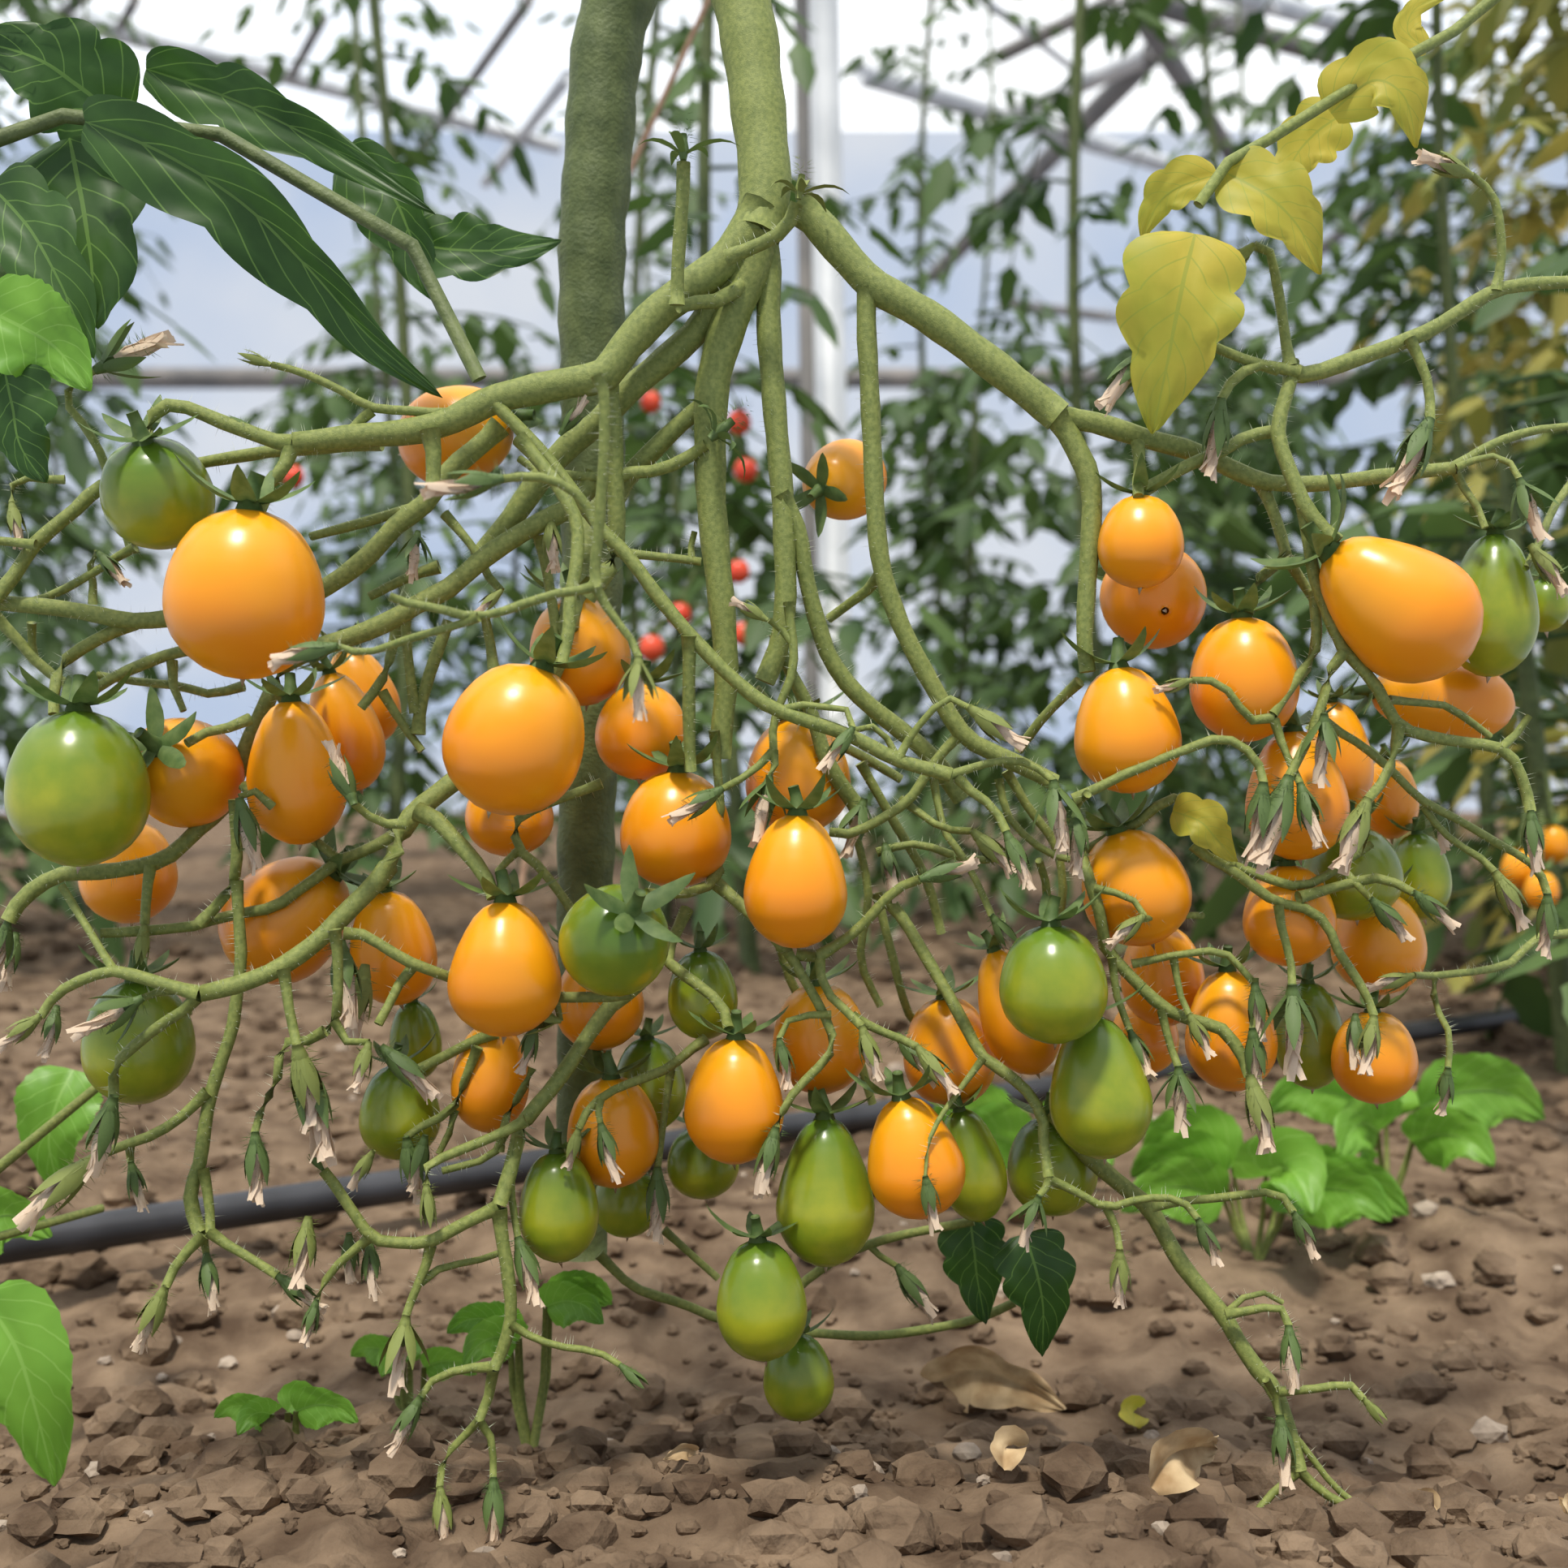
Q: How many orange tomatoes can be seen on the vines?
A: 45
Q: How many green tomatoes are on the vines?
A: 23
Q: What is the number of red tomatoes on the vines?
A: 8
